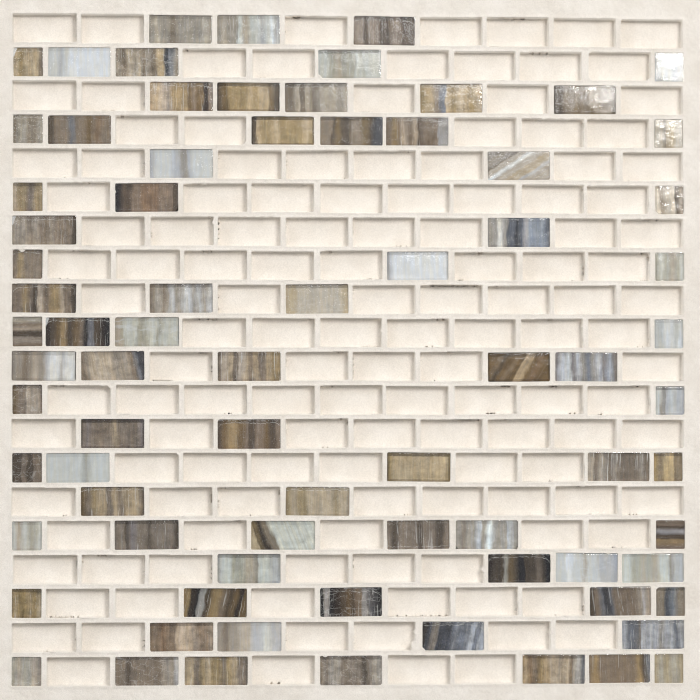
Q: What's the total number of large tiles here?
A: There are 58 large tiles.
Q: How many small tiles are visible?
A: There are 20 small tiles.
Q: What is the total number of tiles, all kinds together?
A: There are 78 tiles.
